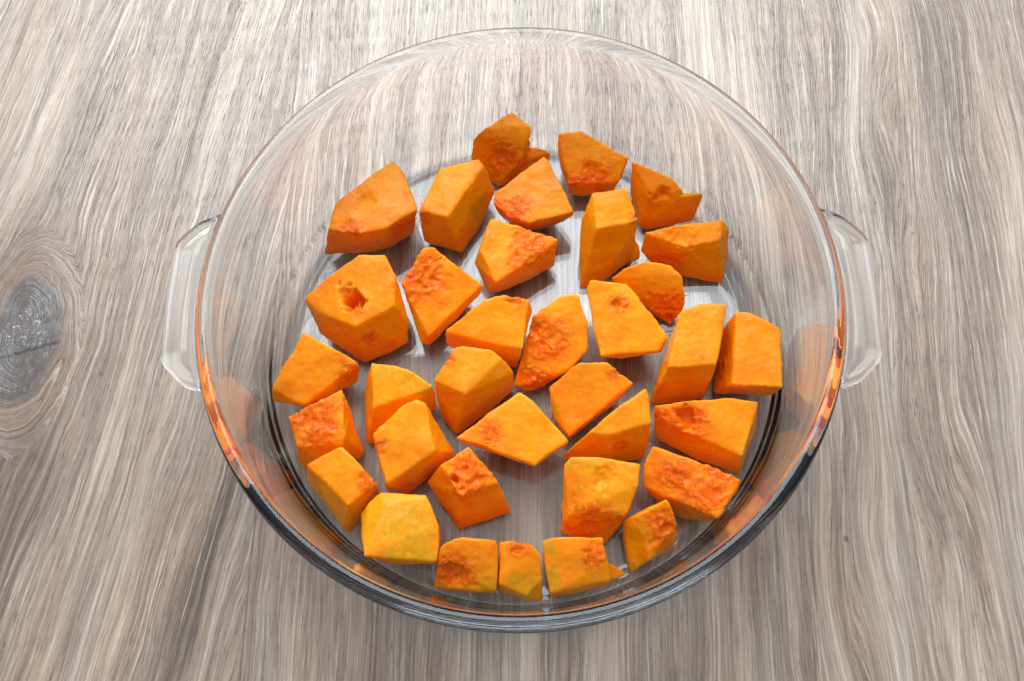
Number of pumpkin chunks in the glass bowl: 35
